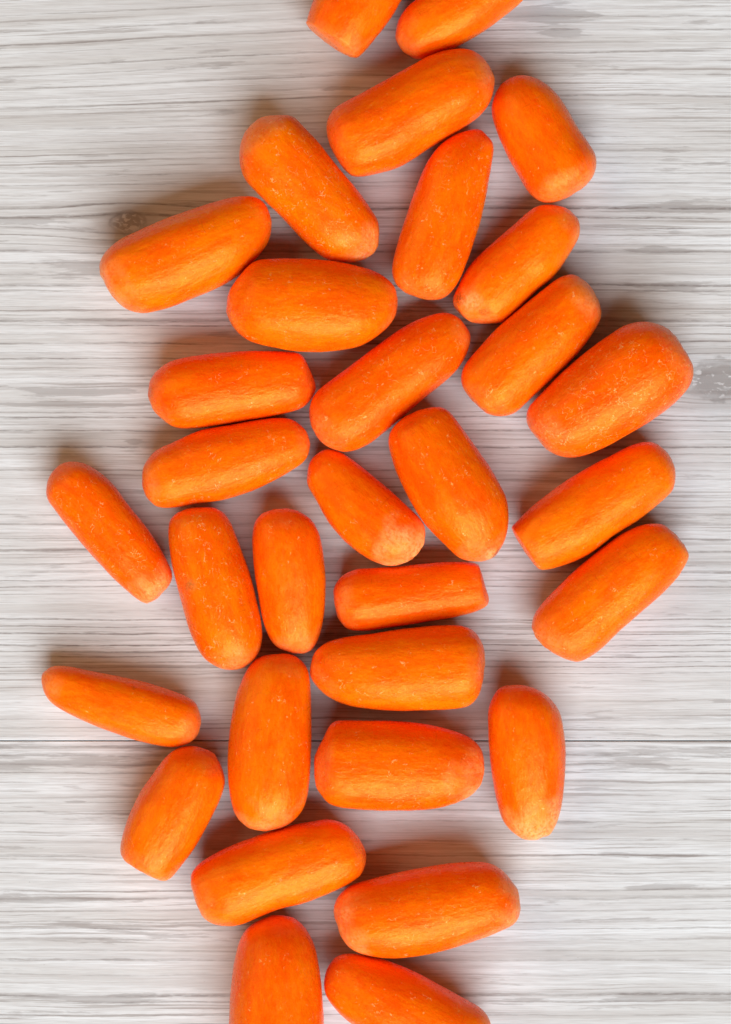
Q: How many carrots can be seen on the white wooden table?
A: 32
